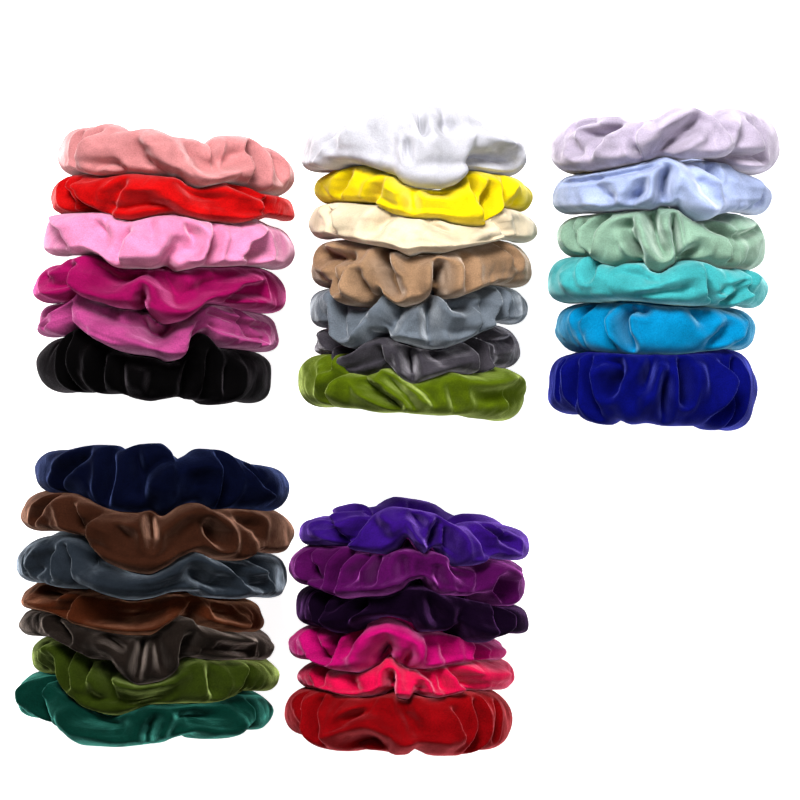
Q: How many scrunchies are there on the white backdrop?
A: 32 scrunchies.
